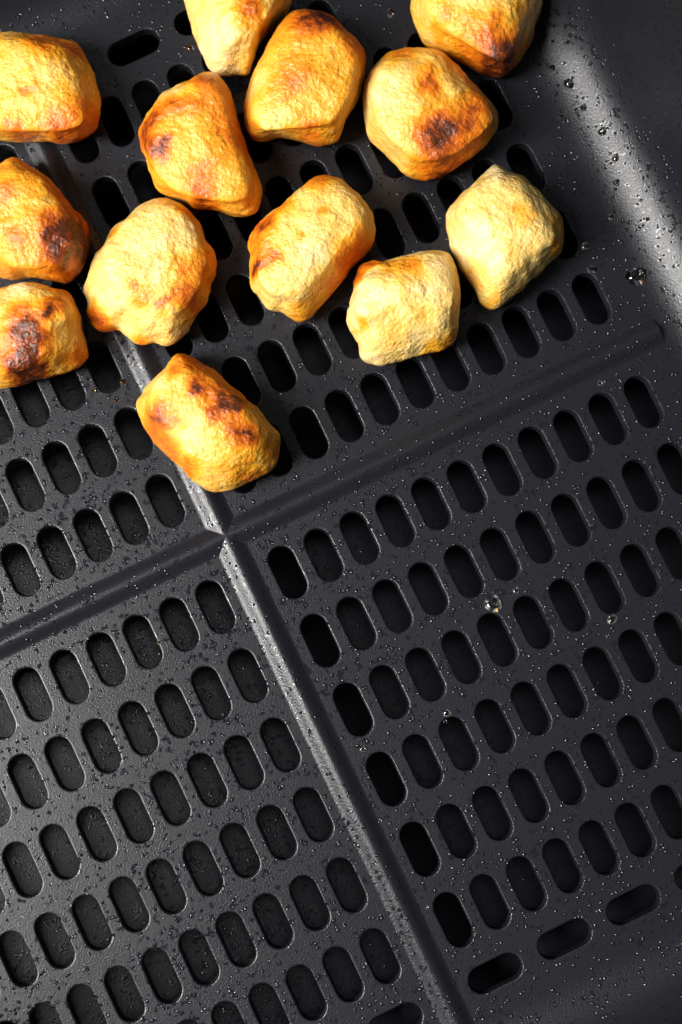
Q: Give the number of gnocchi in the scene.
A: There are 13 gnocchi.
